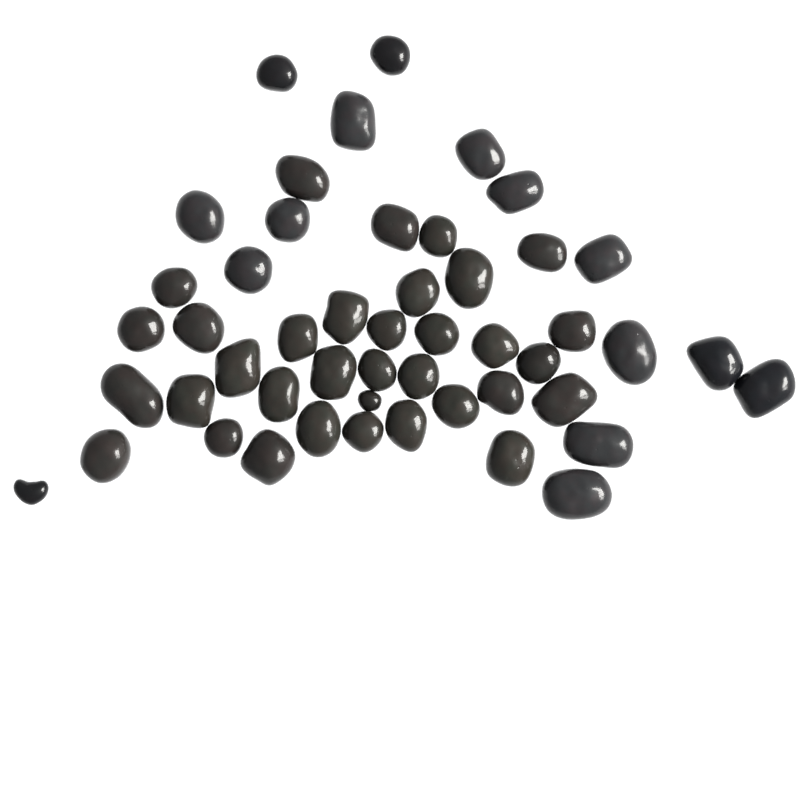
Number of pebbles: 49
